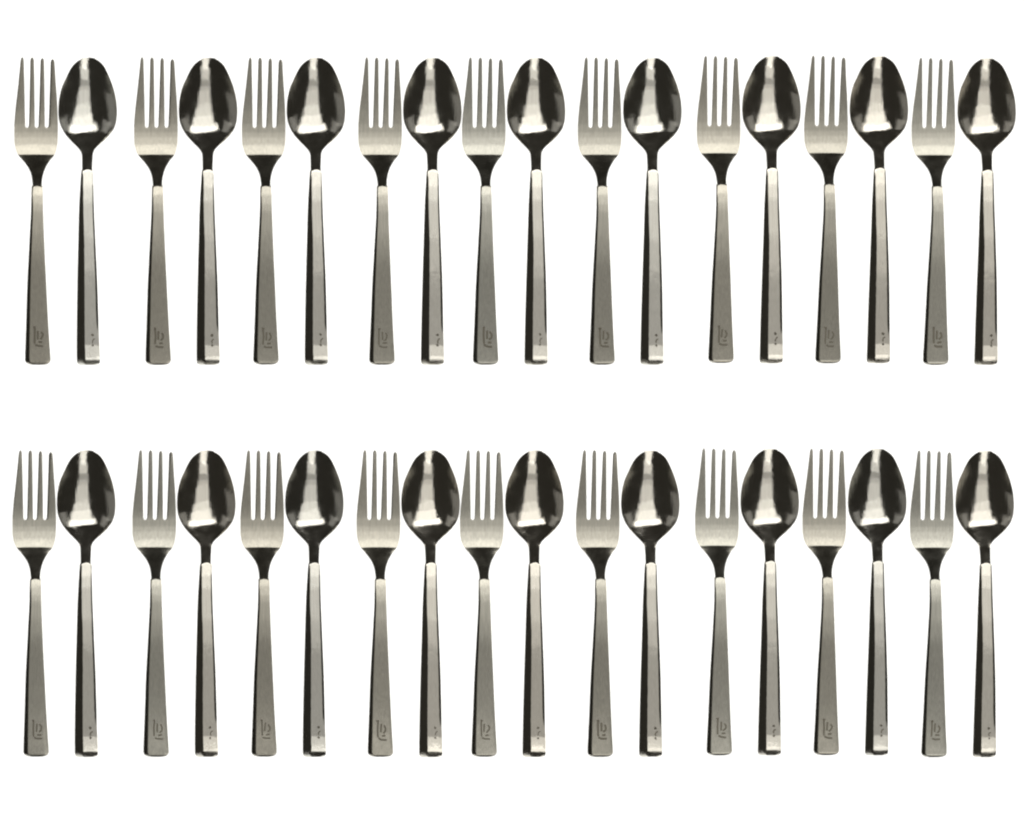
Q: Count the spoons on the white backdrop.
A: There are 18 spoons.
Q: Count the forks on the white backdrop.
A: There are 18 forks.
